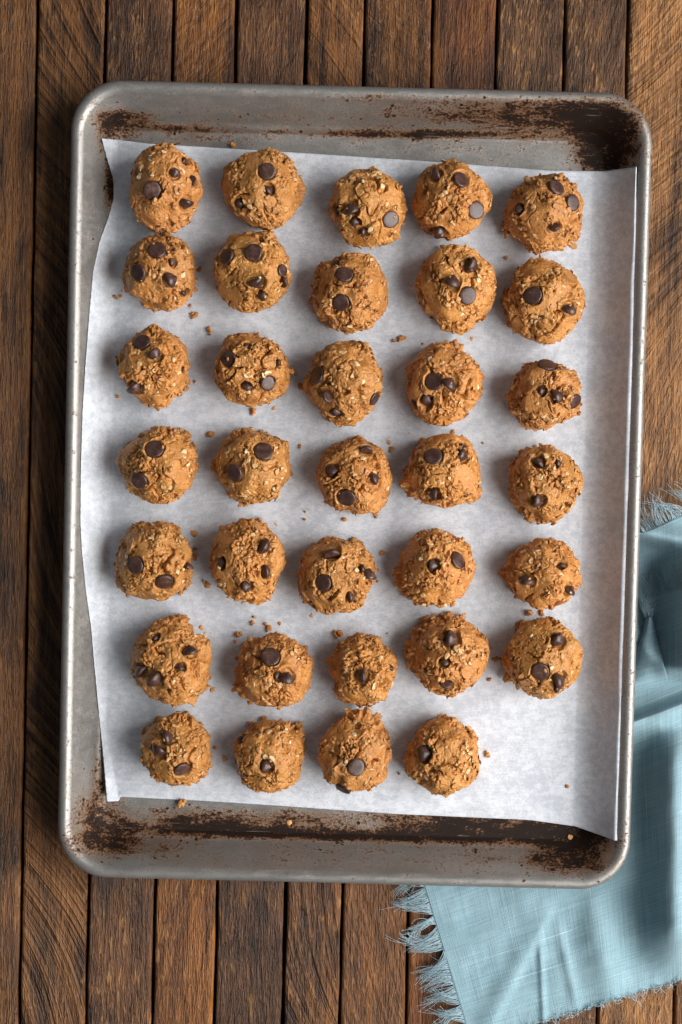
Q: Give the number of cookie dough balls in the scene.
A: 34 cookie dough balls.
